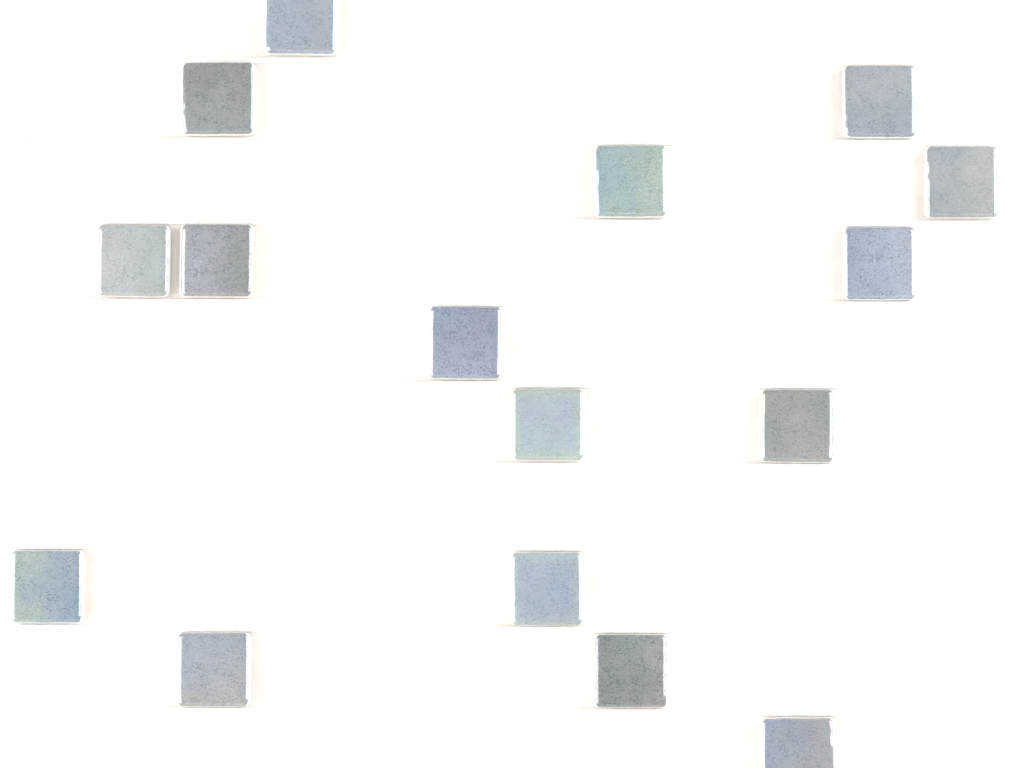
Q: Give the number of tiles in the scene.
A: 16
